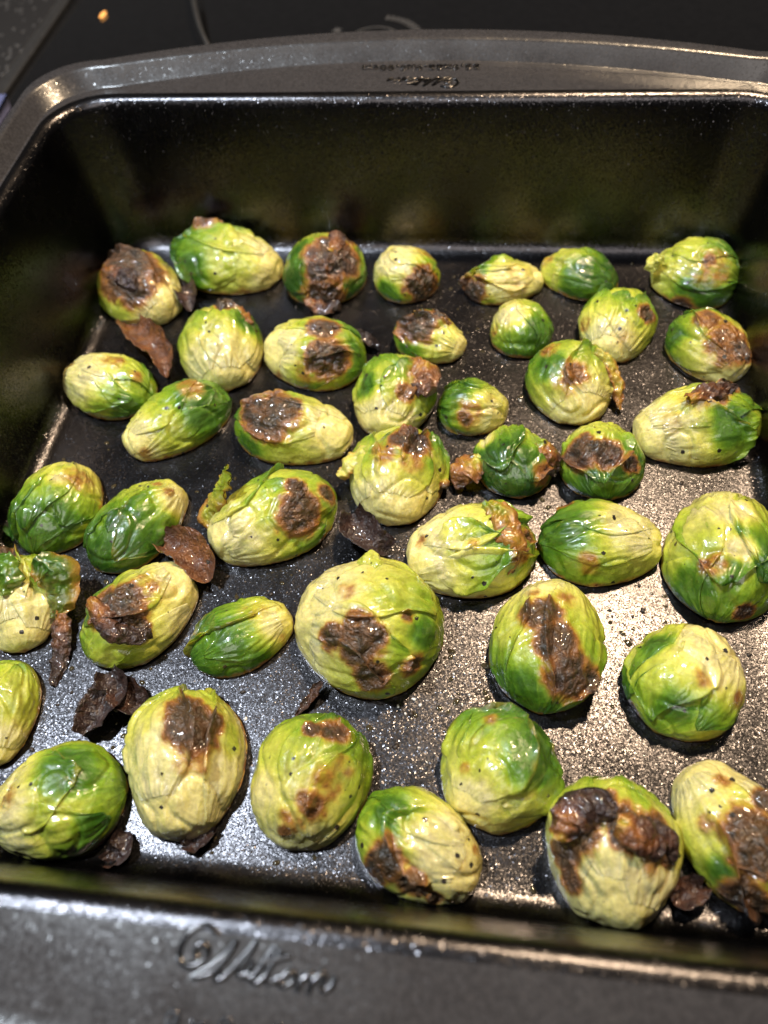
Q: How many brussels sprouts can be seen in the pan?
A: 43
